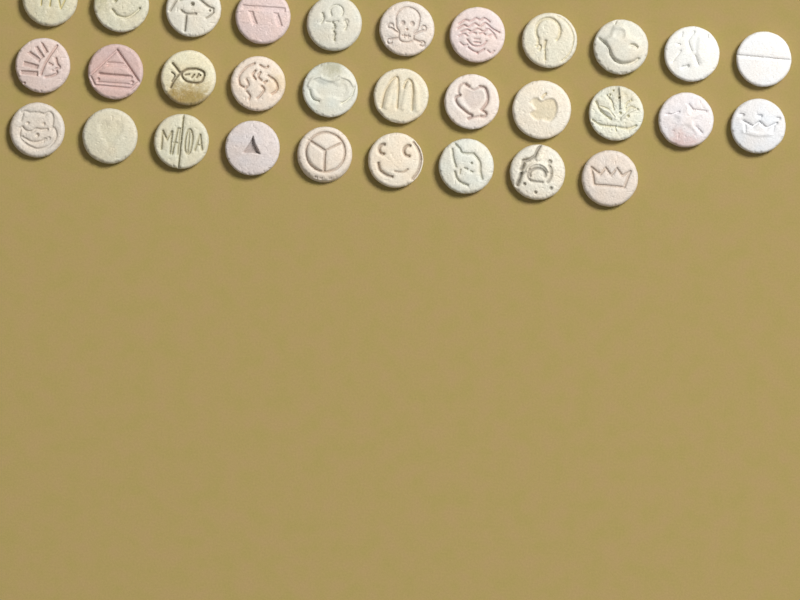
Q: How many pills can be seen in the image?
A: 31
